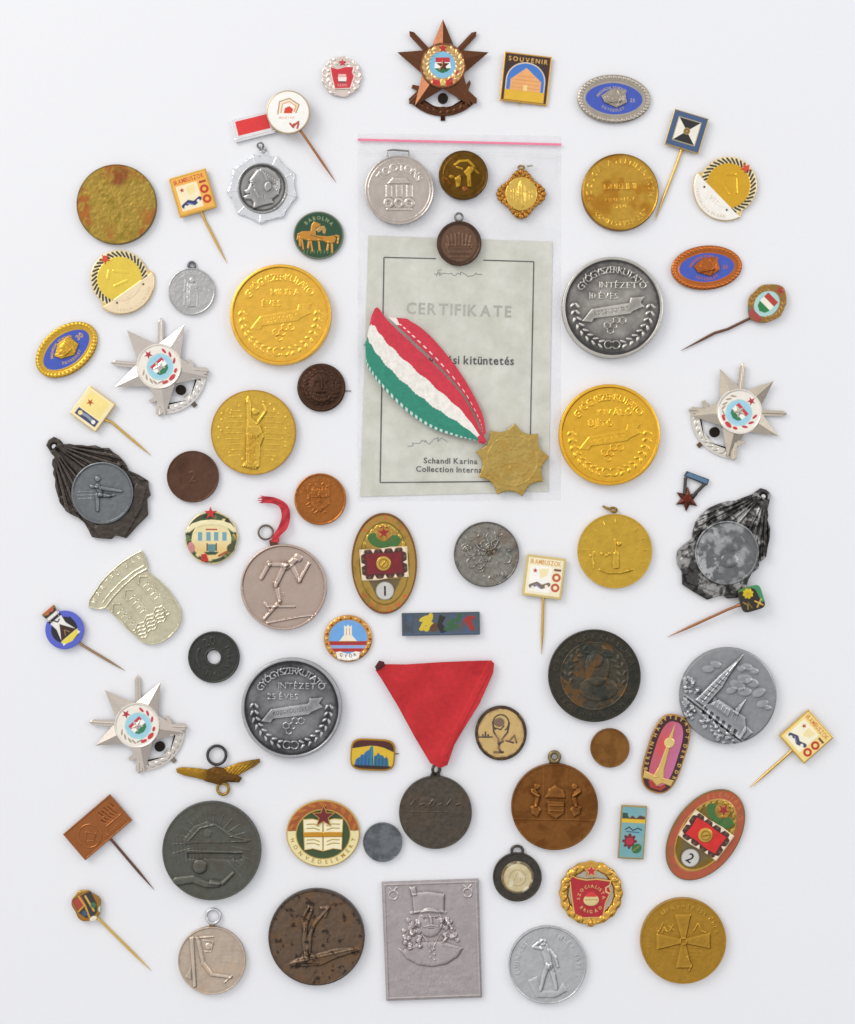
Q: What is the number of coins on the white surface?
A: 20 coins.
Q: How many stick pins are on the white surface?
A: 11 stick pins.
